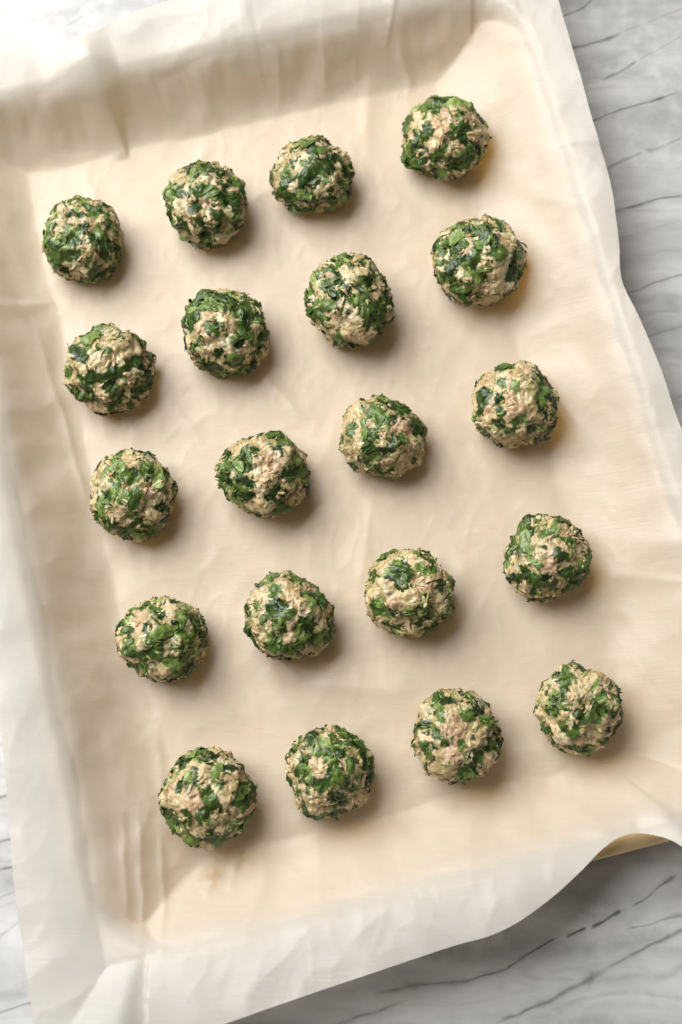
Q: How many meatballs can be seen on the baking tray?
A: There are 20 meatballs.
